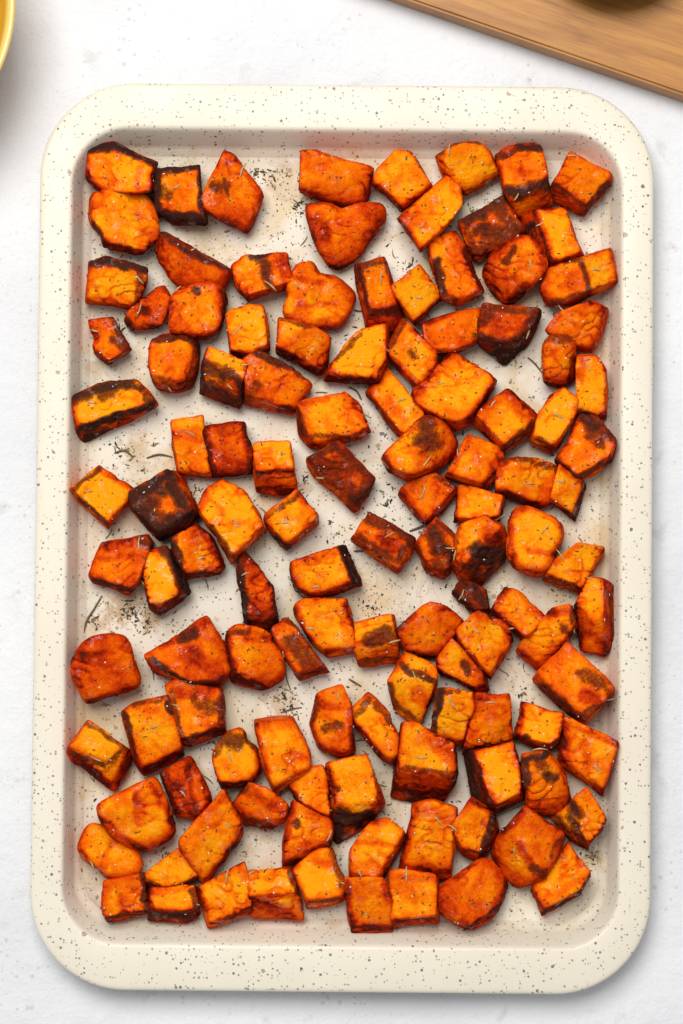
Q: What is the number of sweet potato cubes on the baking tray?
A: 120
